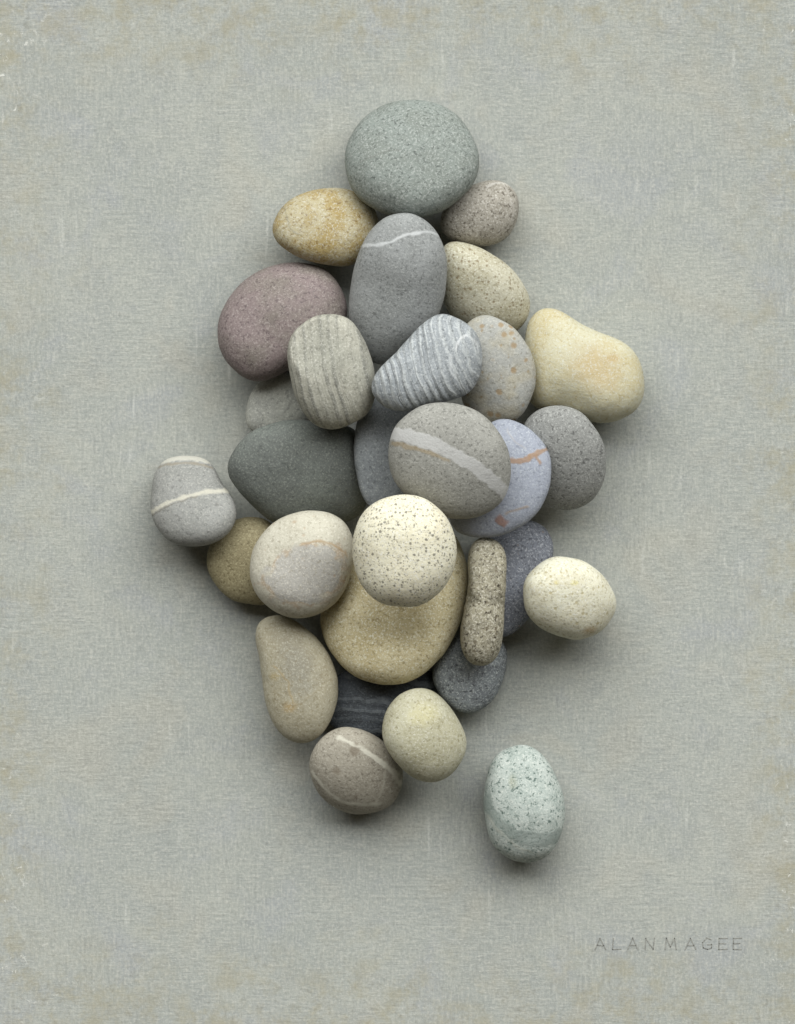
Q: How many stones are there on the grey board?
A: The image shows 30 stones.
